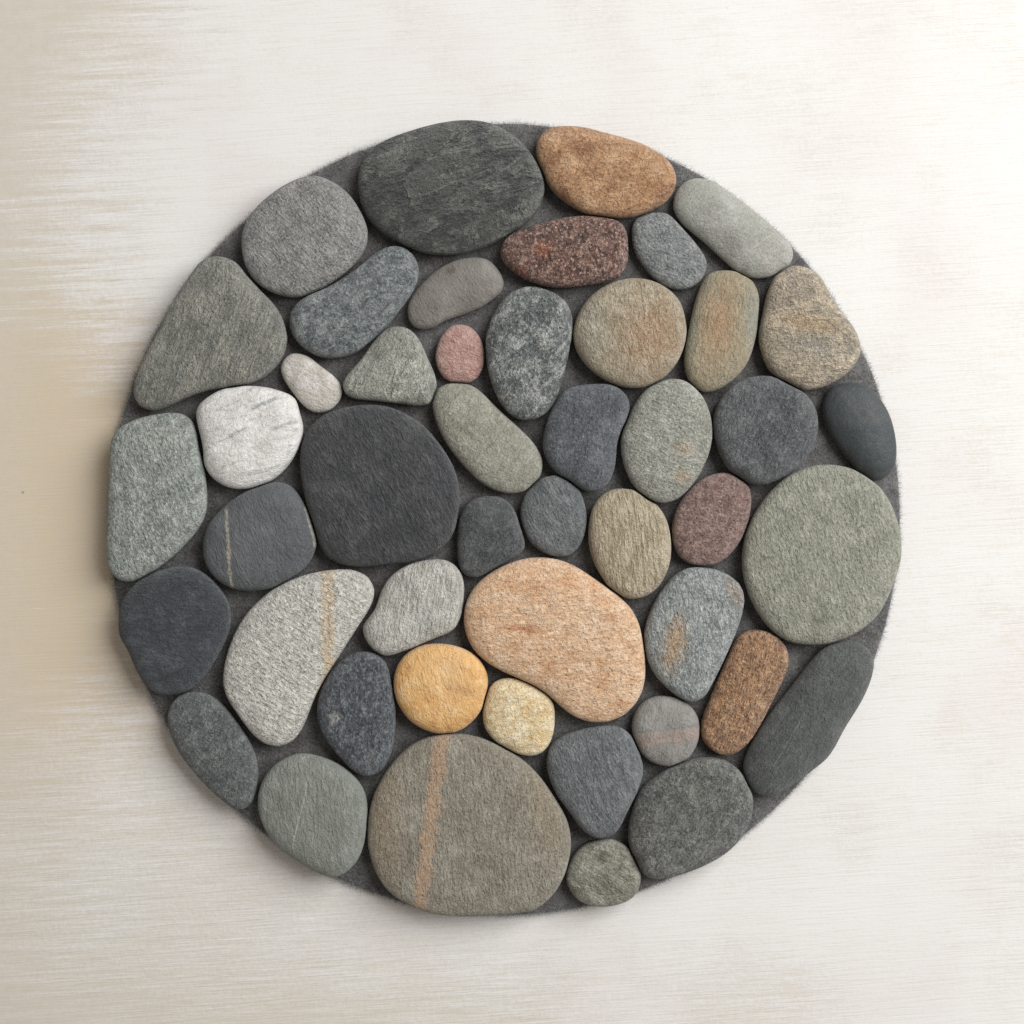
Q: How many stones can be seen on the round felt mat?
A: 47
